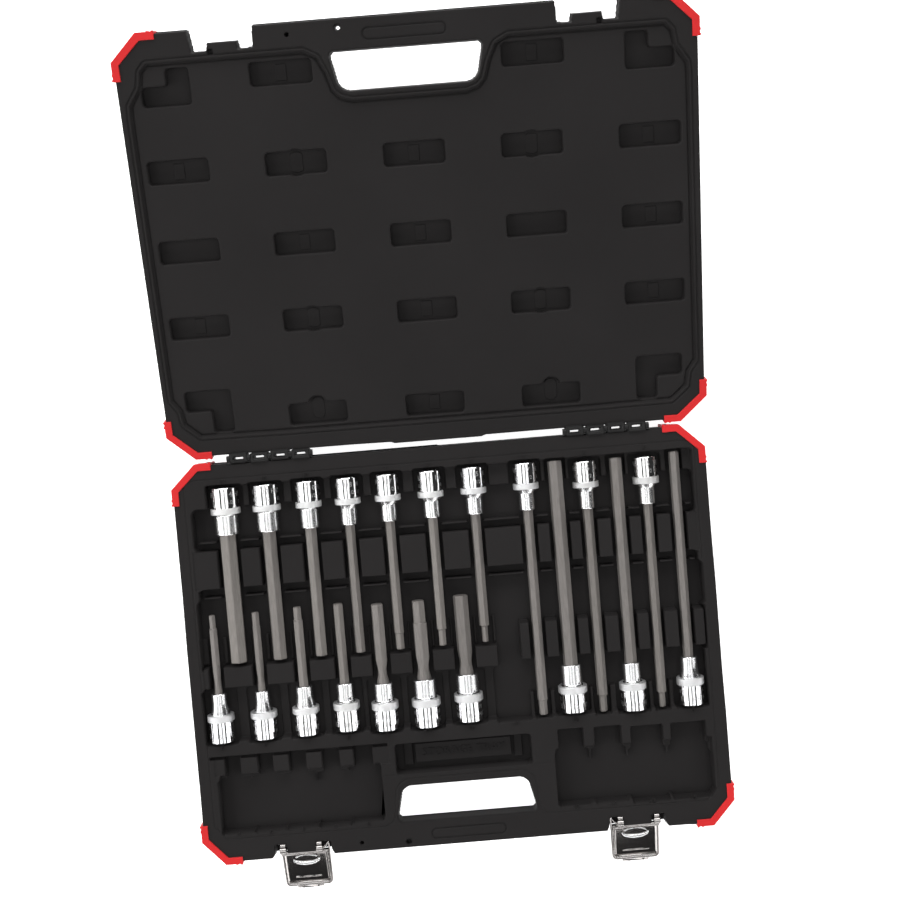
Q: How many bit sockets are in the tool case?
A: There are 20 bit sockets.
